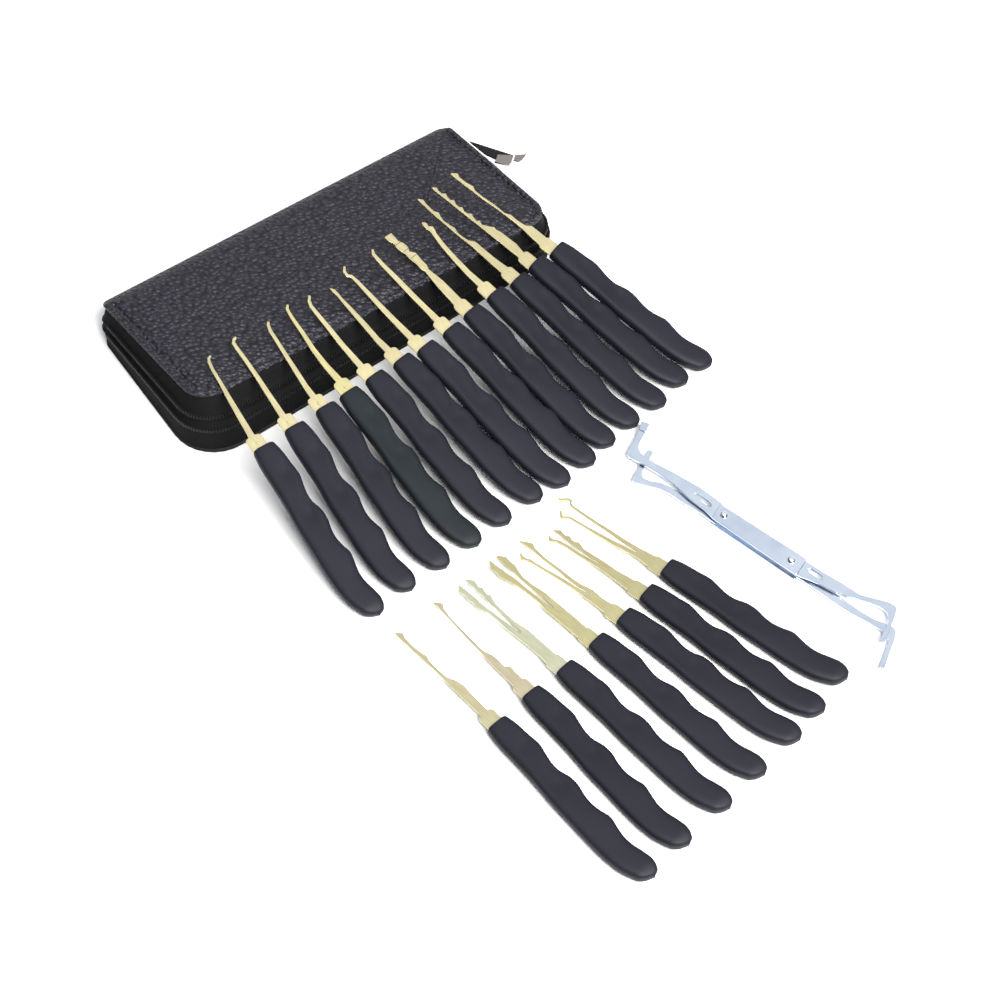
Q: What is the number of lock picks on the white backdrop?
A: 20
